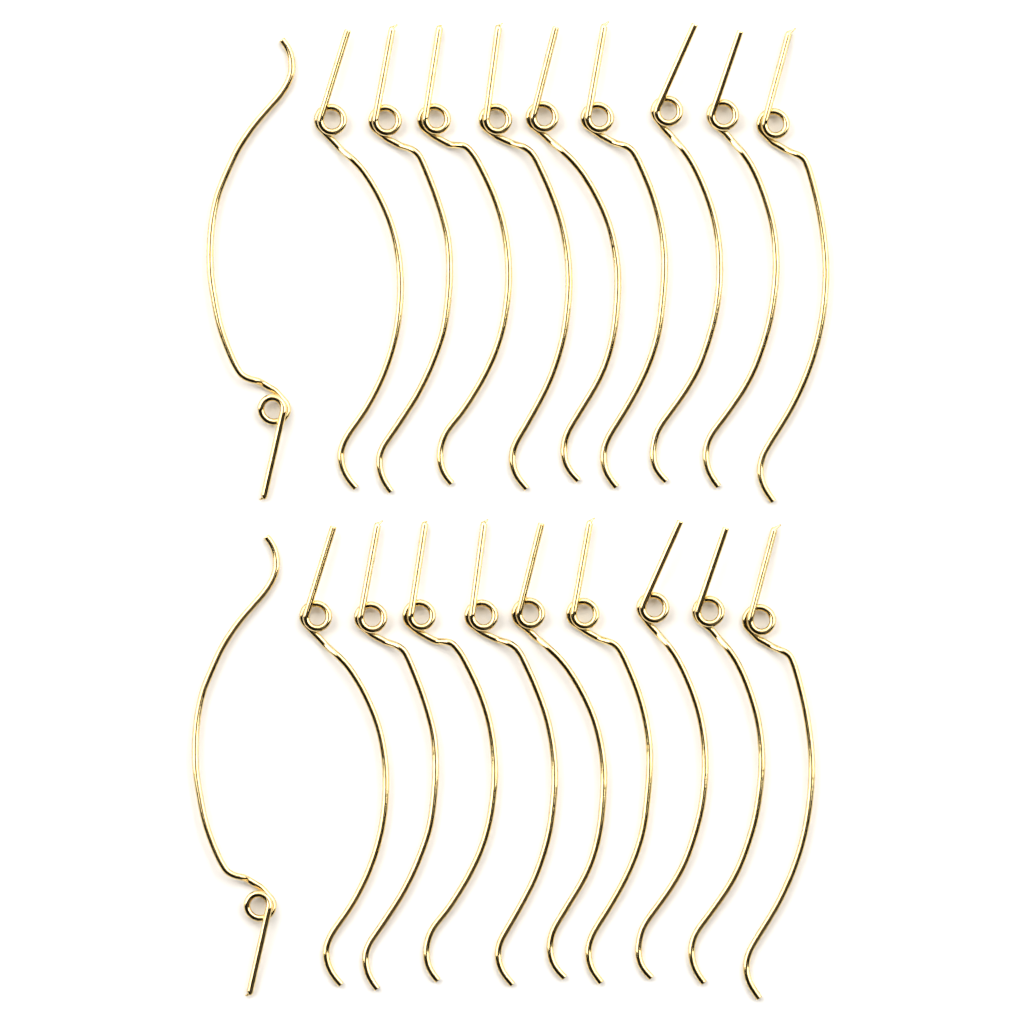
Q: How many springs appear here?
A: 20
